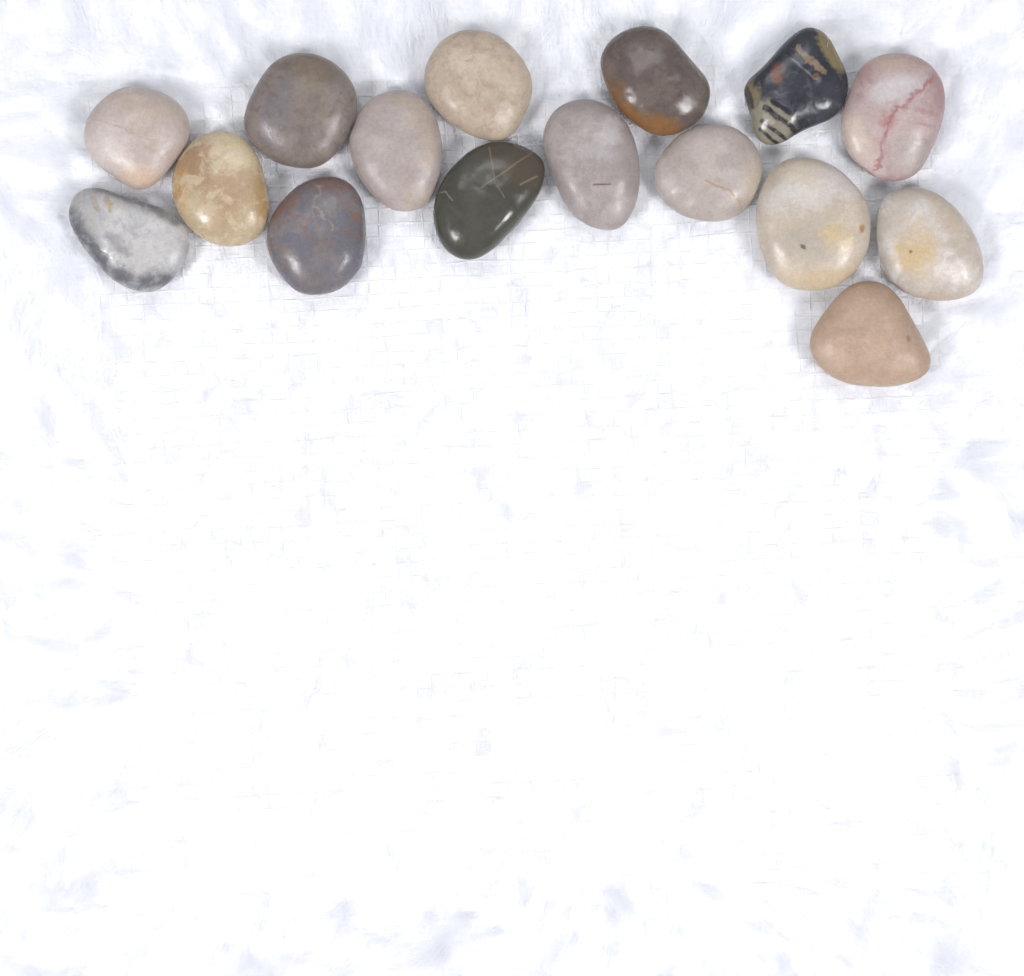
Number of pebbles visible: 16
